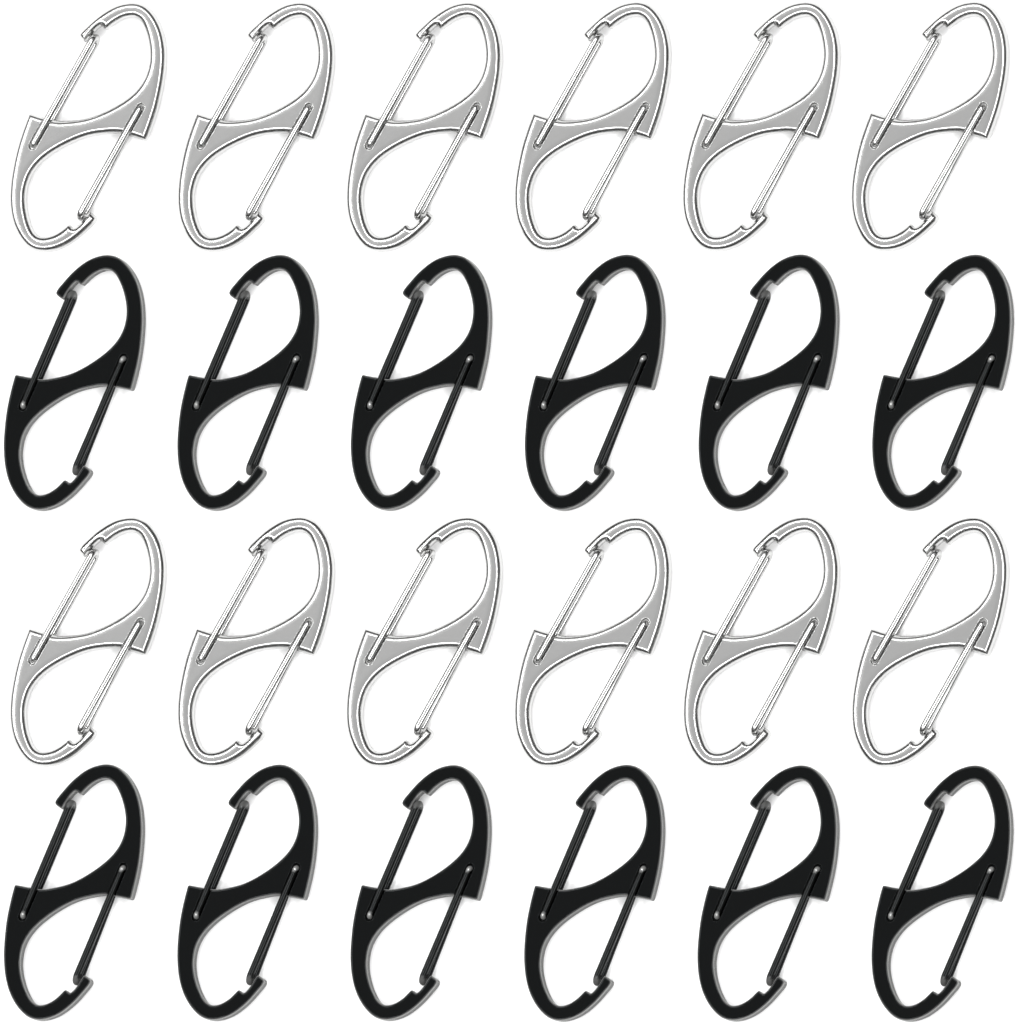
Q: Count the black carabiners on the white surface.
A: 12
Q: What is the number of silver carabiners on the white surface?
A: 12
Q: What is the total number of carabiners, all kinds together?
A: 24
